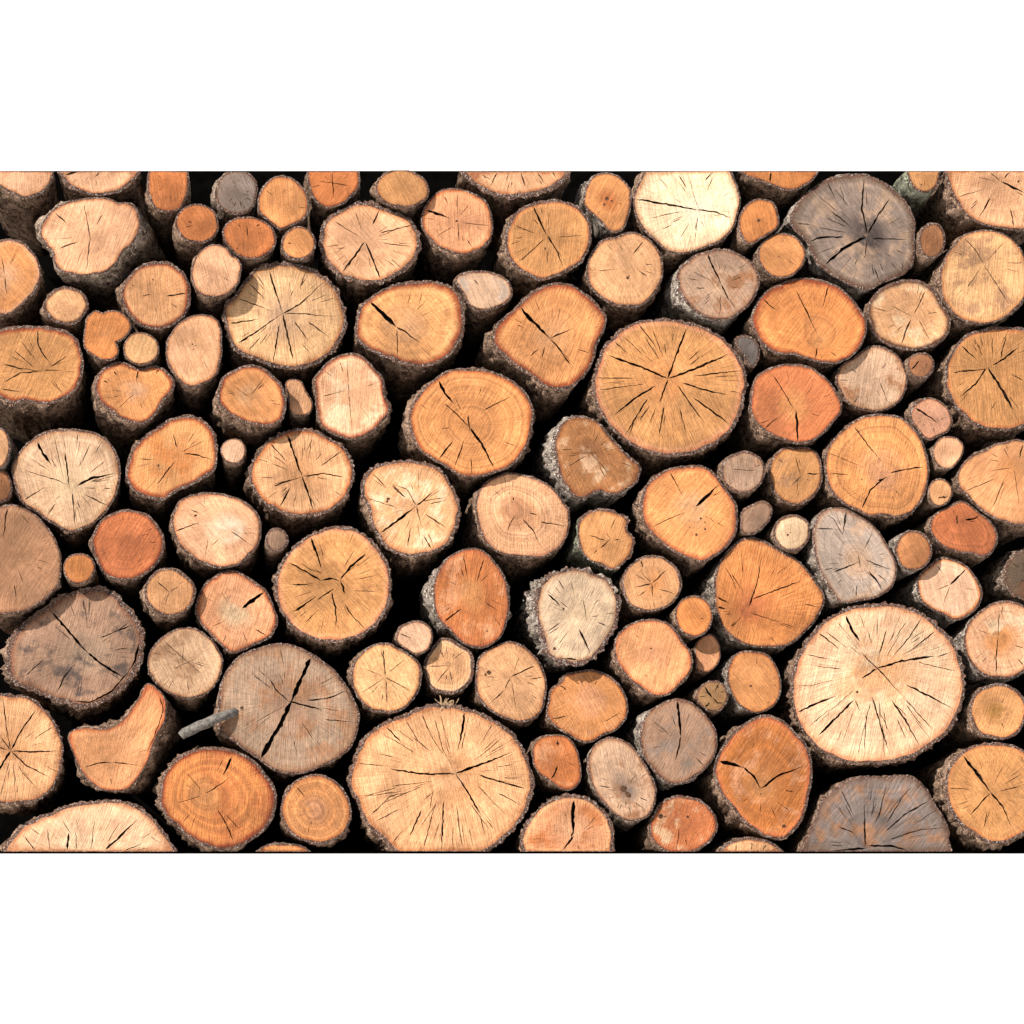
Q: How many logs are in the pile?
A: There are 121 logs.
